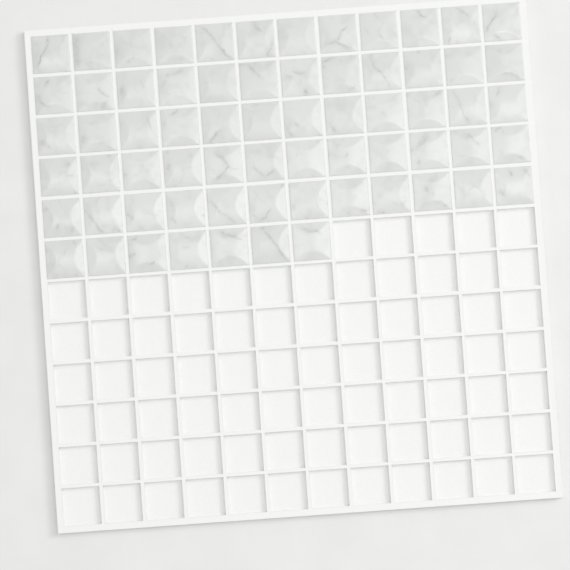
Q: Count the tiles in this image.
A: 67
